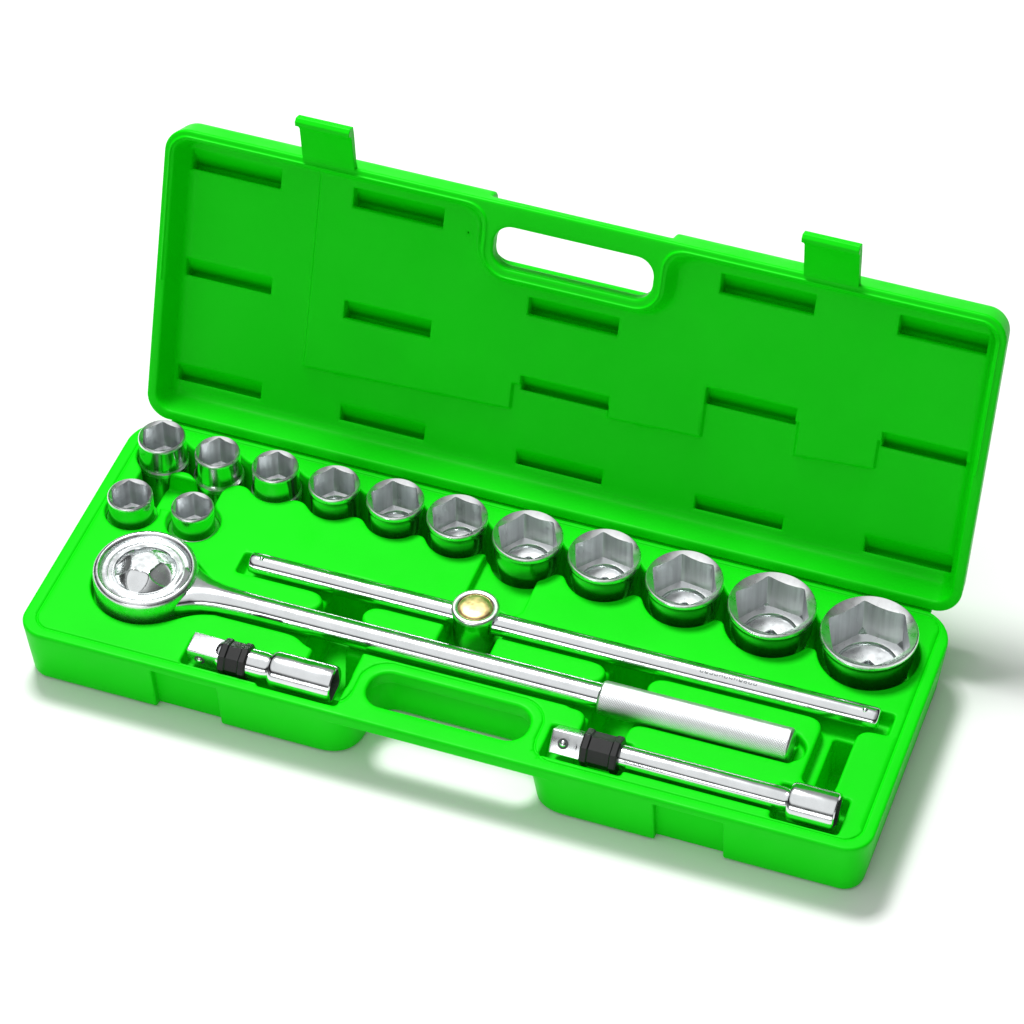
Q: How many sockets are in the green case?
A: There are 13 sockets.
